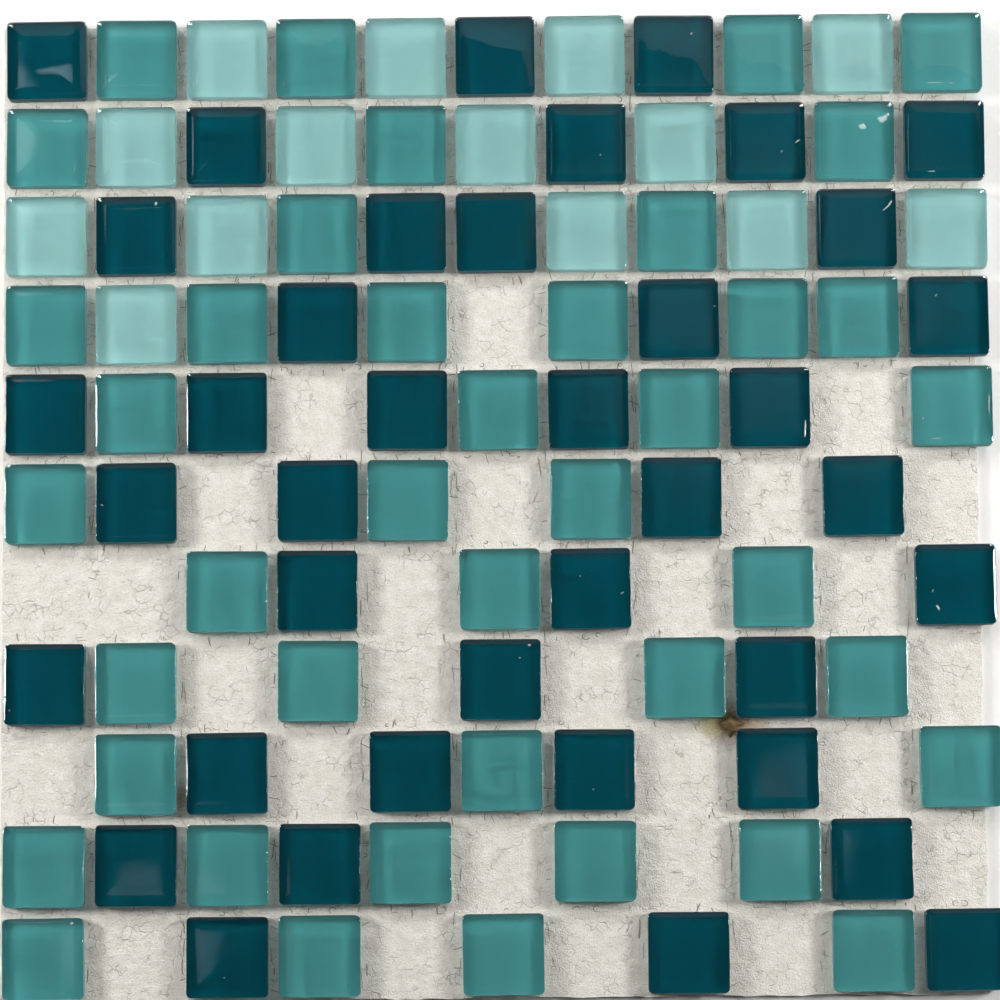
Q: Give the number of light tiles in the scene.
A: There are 14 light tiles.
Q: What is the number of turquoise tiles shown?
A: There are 41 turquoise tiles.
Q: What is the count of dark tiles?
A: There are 39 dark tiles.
